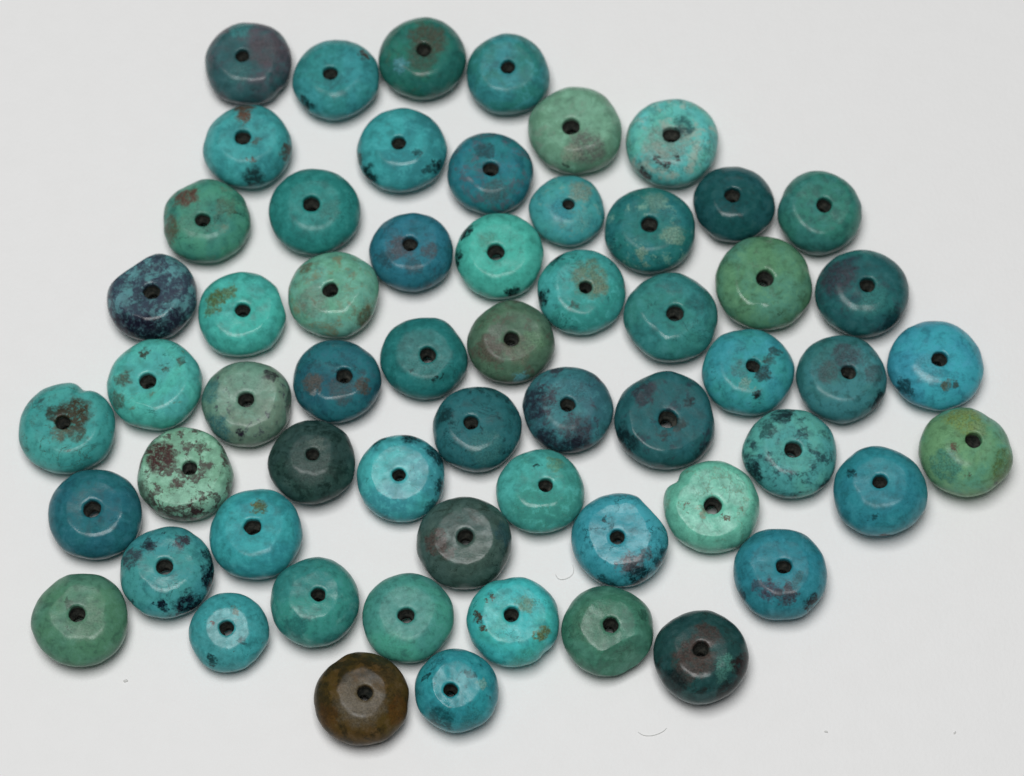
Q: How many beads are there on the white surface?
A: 59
